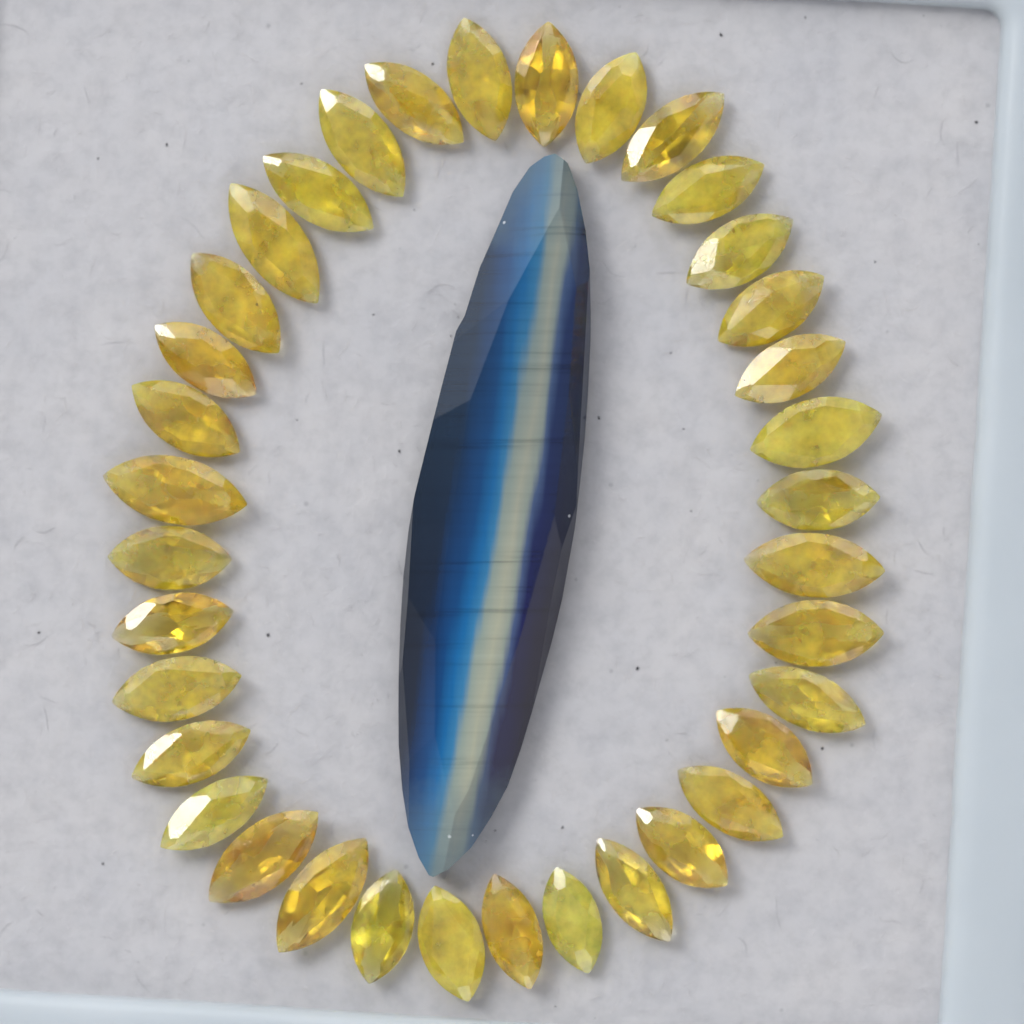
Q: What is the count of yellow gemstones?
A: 36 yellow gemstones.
